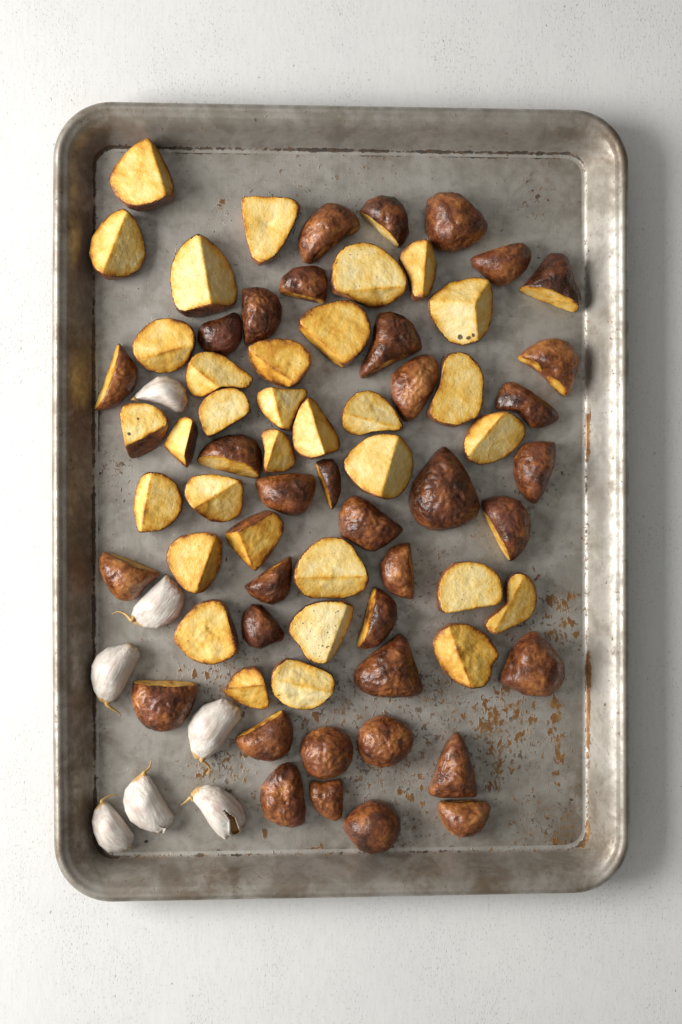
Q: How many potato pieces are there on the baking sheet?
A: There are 69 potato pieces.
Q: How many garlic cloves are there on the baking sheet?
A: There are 7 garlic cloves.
